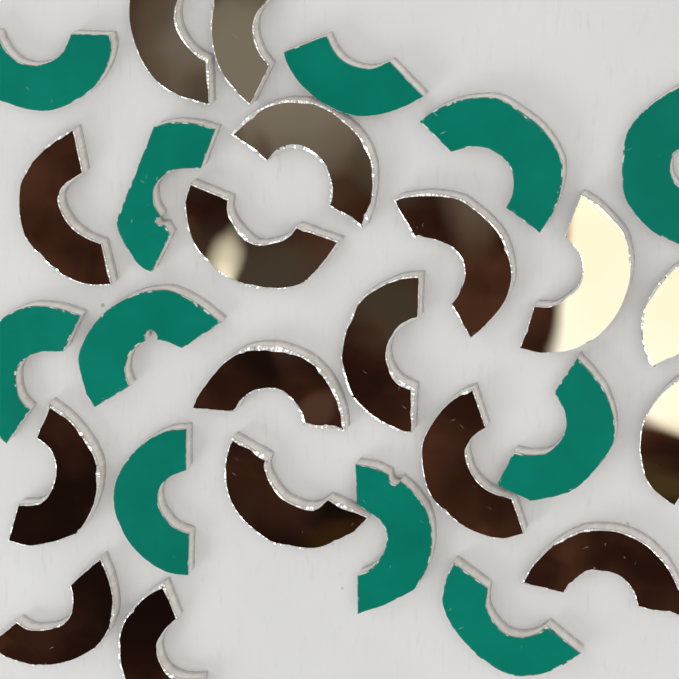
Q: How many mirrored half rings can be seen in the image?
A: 17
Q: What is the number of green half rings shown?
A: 11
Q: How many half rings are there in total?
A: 28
